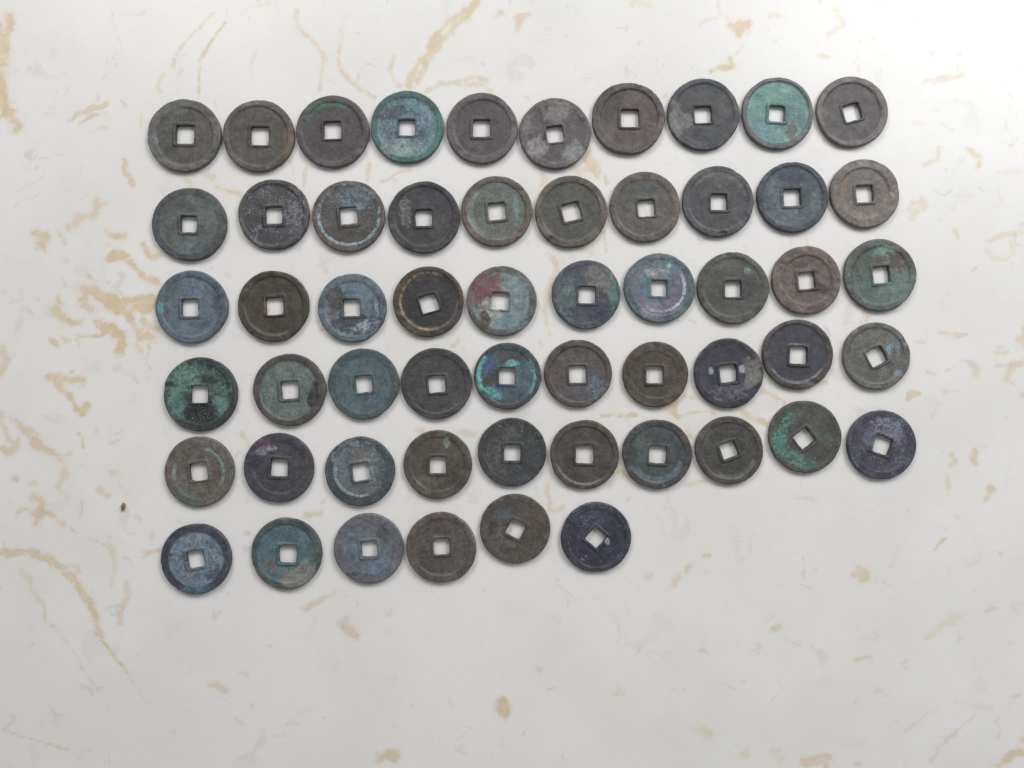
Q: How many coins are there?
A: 56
